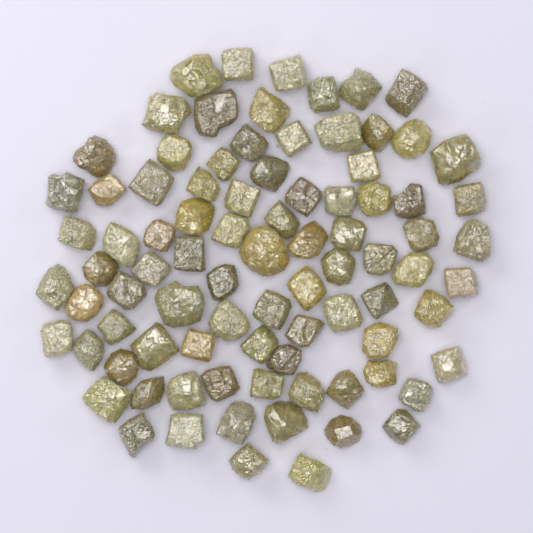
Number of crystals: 87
